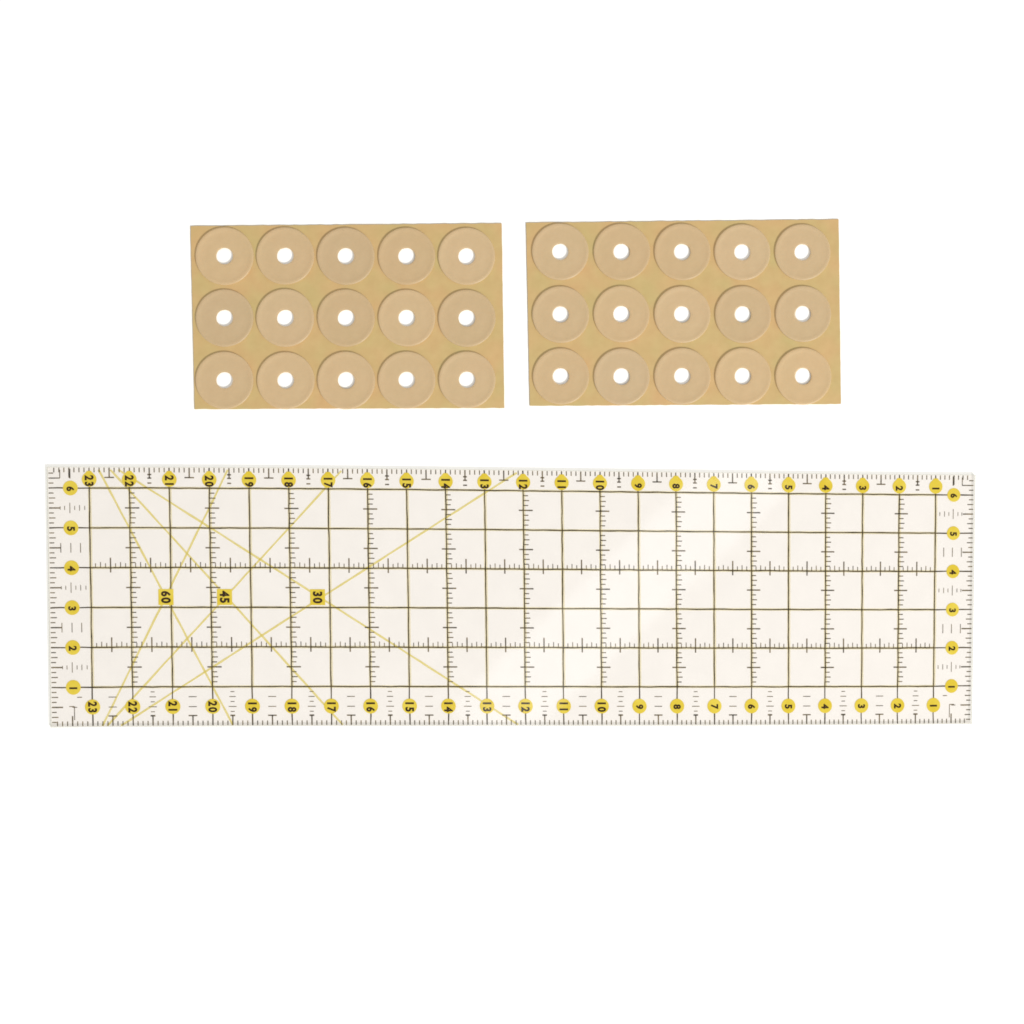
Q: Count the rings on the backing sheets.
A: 30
